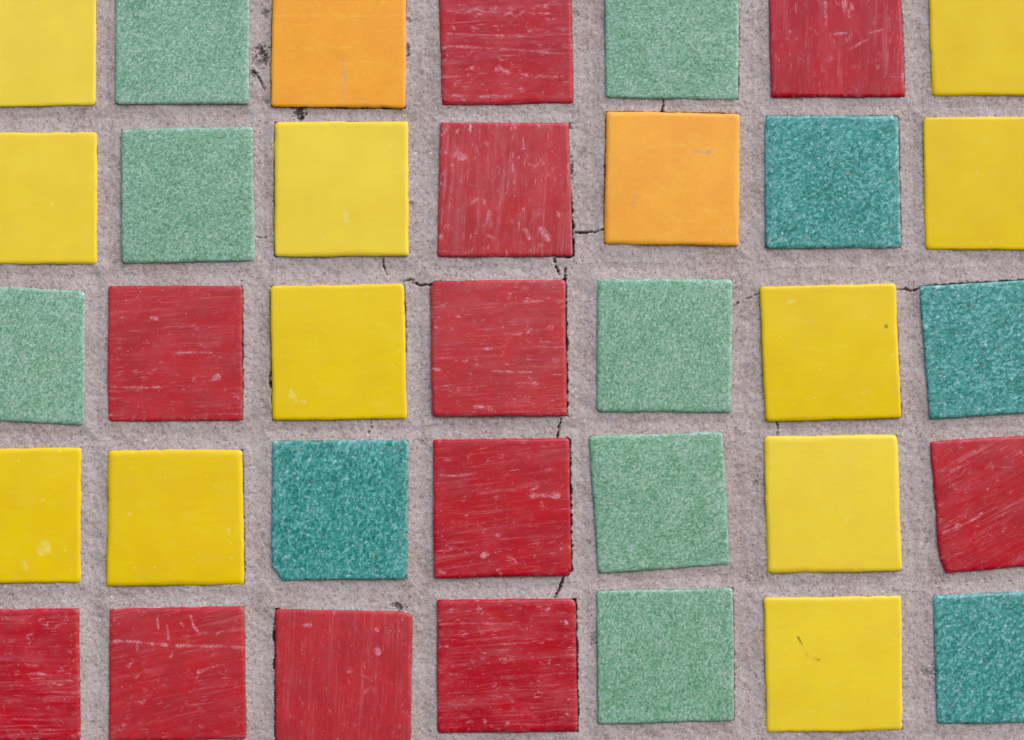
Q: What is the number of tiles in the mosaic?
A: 35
